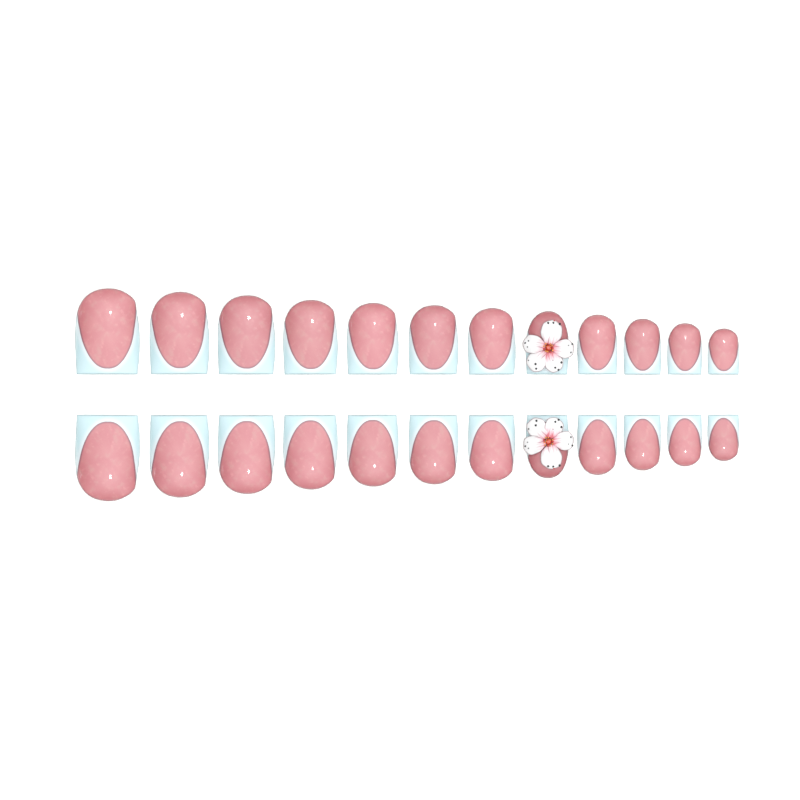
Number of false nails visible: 24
